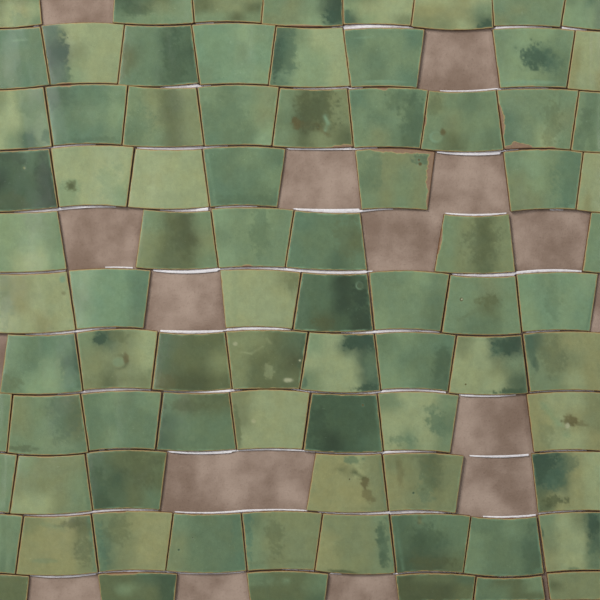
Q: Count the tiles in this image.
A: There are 82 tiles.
